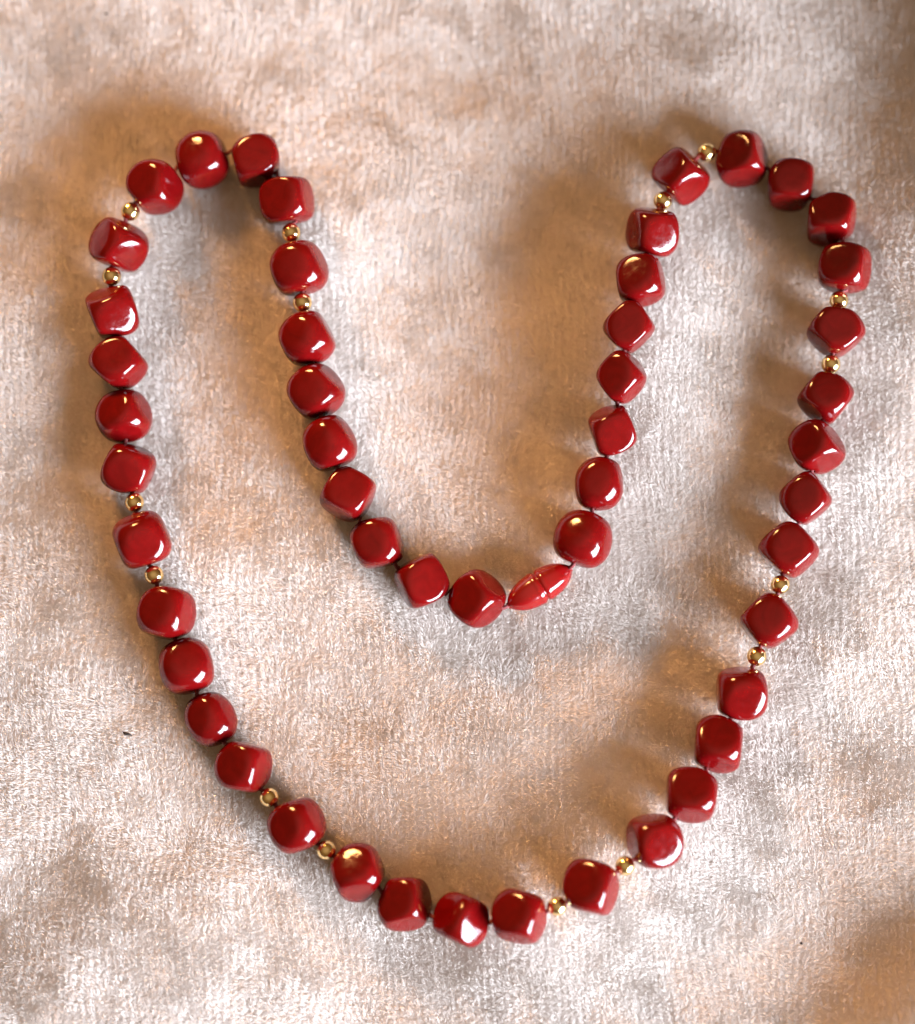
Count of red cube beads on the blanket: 50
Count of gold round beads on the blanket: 16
